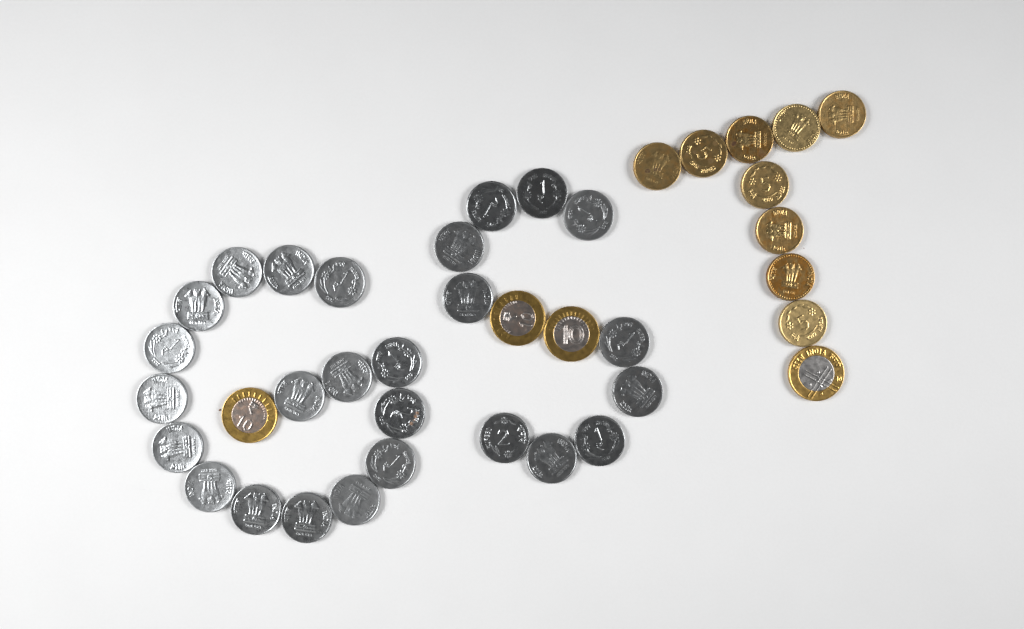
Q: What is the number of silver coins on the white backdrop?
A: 26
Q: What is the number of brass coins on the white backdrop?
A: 9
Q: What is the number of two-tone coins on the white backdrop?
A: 4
